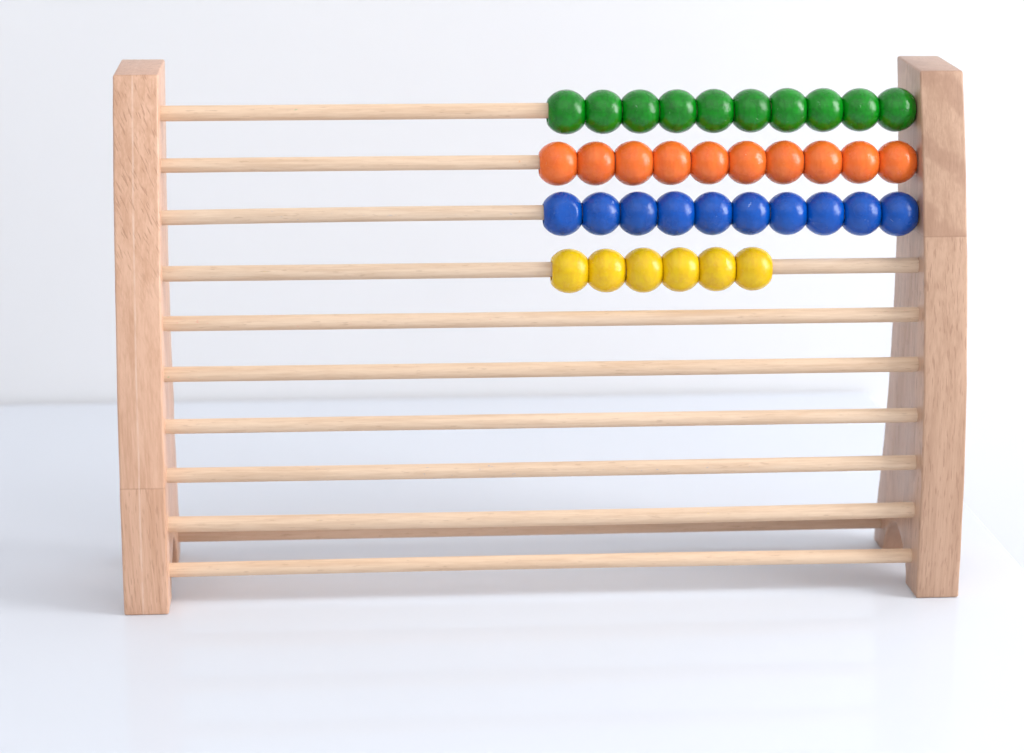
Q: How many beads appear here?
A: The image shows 36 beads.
